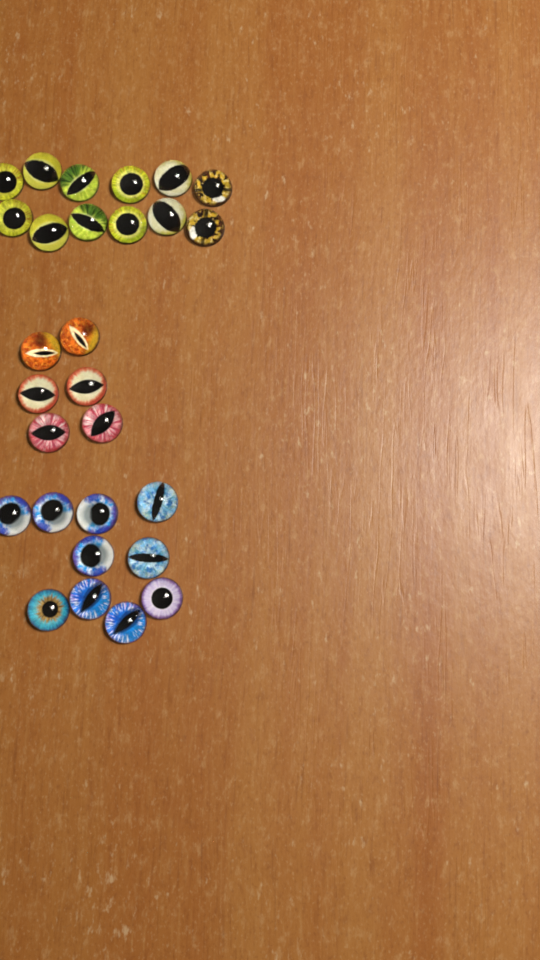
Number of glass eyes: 28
